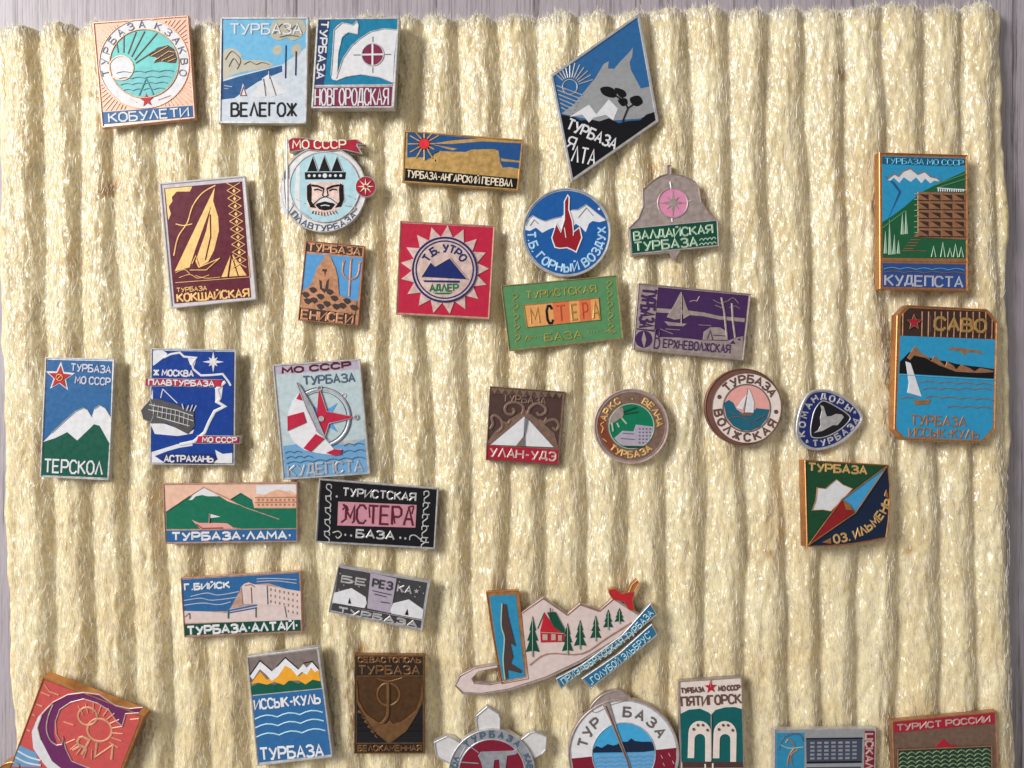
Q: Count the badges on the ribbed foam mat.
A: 36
